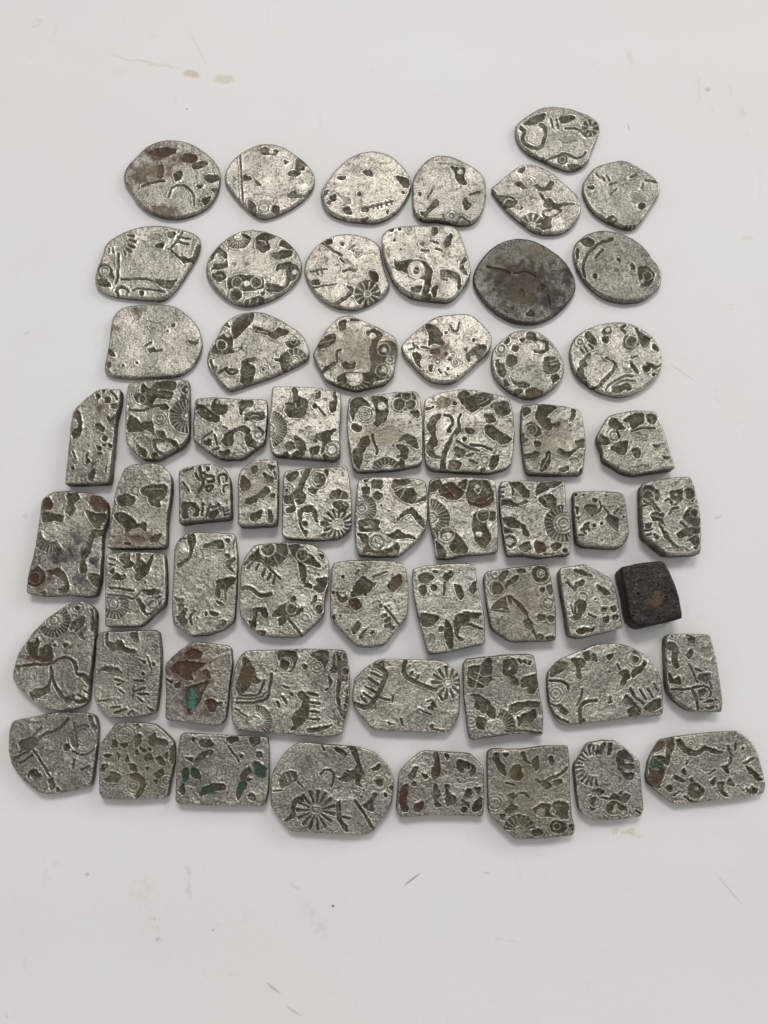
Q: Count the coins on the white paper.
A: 61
